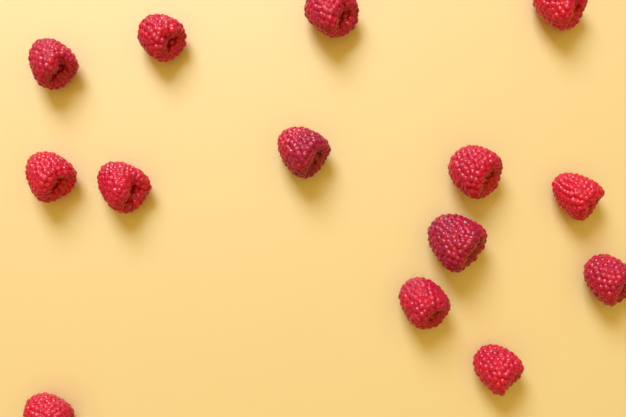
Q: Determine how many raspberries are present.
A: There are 14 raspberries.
